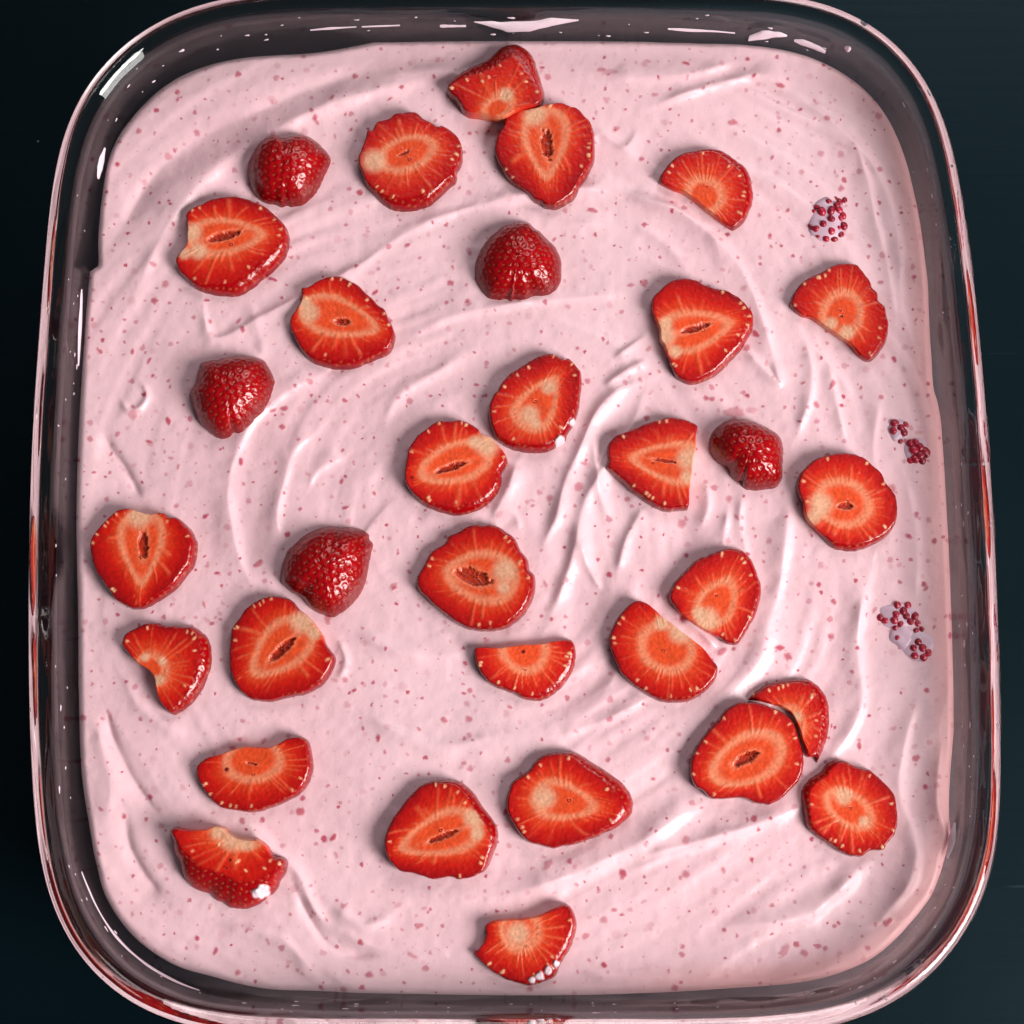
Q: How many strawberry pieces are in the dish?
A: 32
